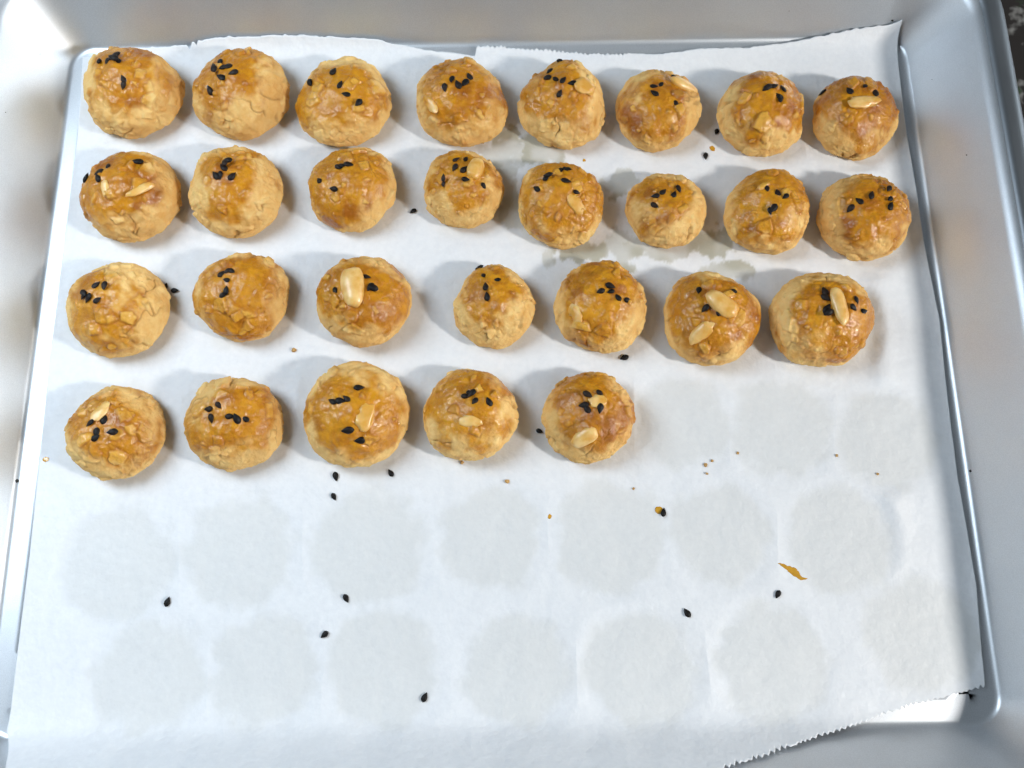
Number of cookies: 28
